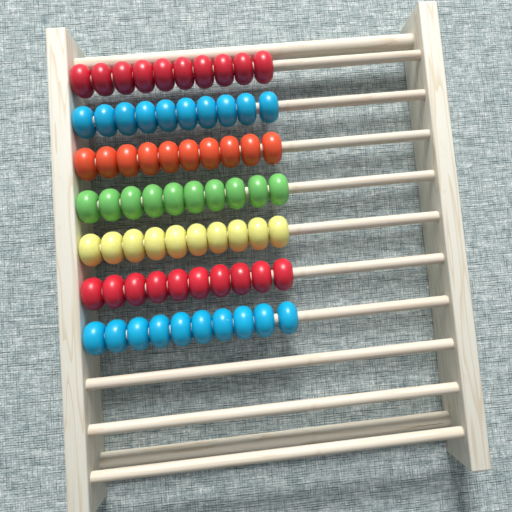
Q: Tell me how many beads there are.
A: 70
